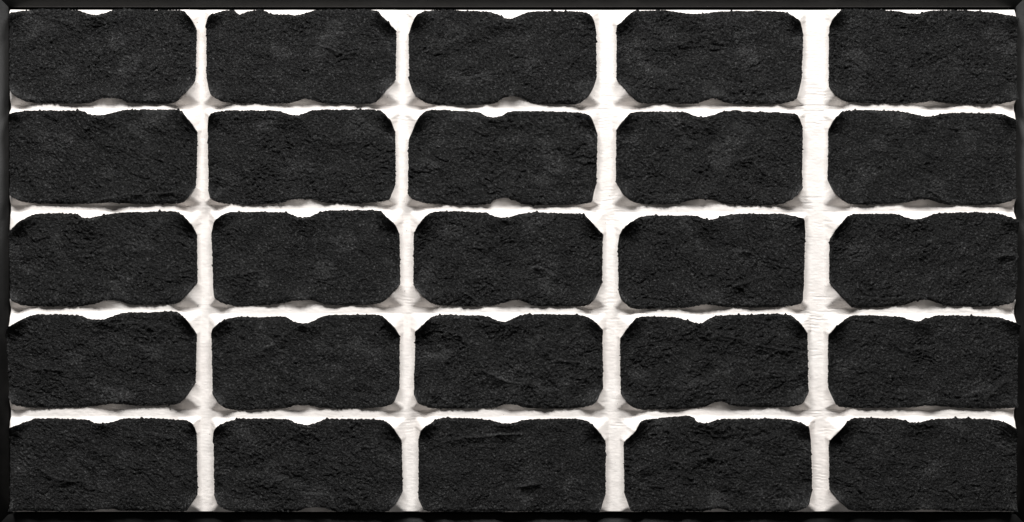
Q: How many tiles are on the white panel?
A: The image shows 25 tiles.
